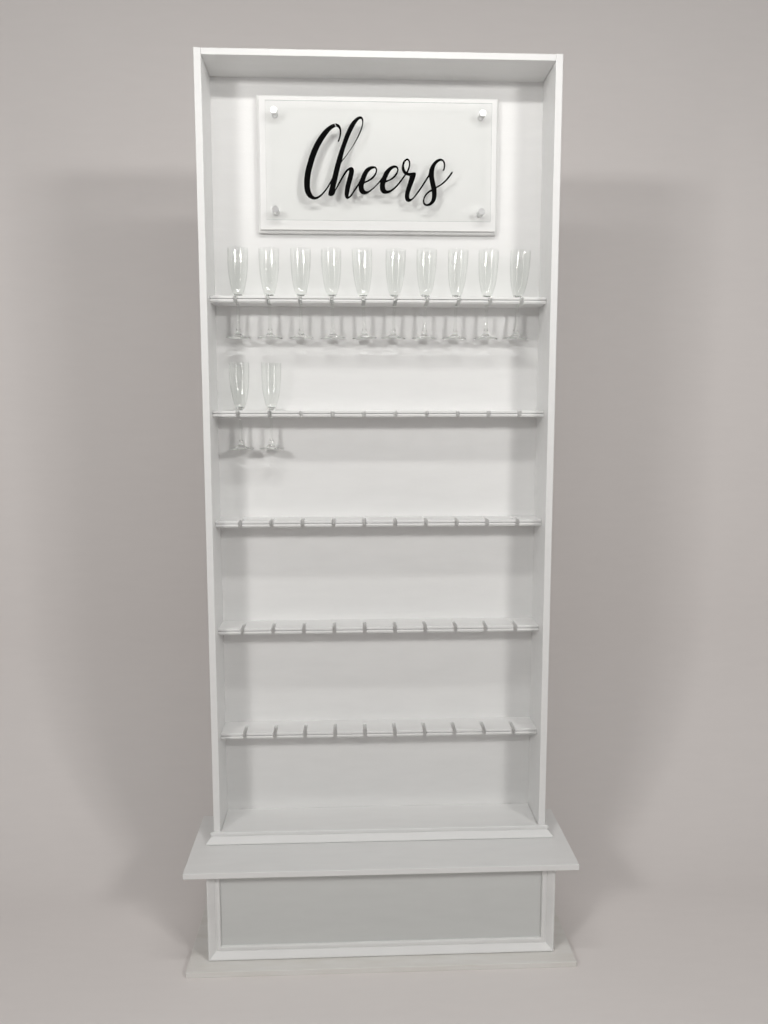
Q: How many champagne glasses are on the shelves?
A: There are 12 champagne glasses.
